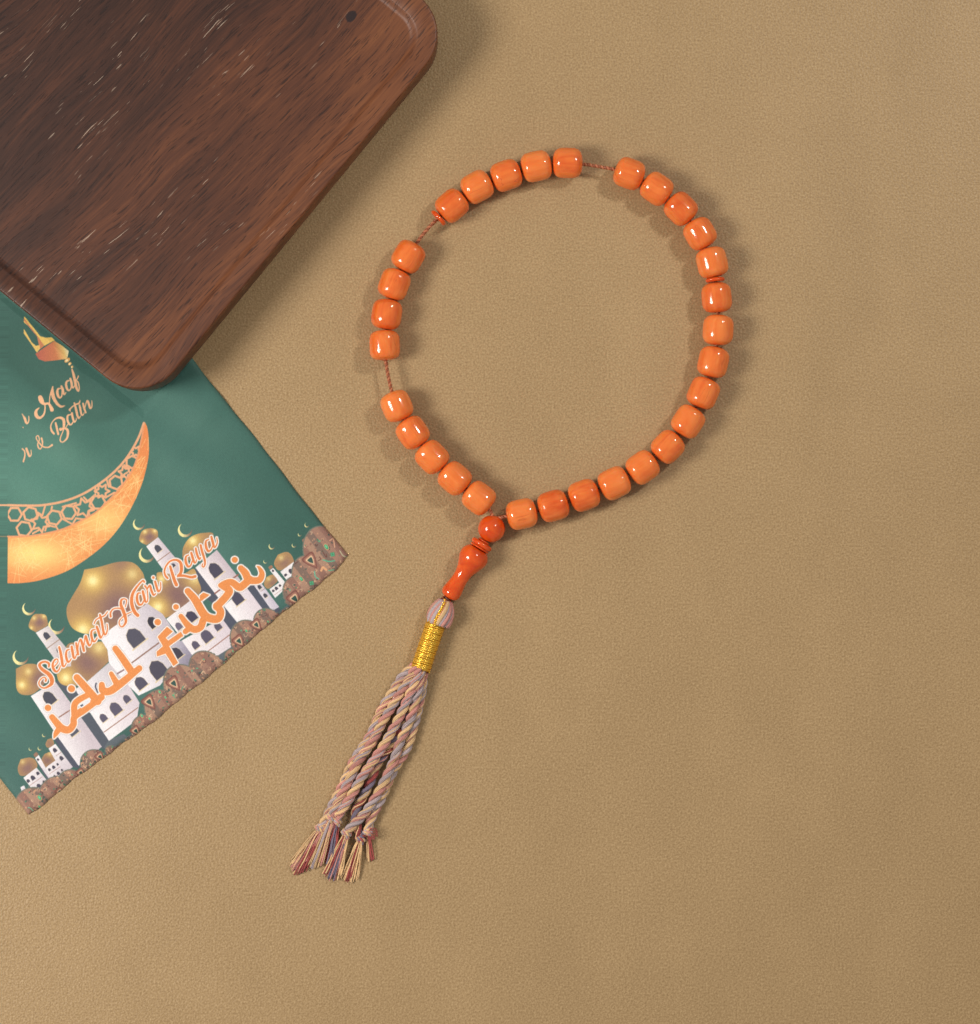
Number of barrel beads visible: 30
